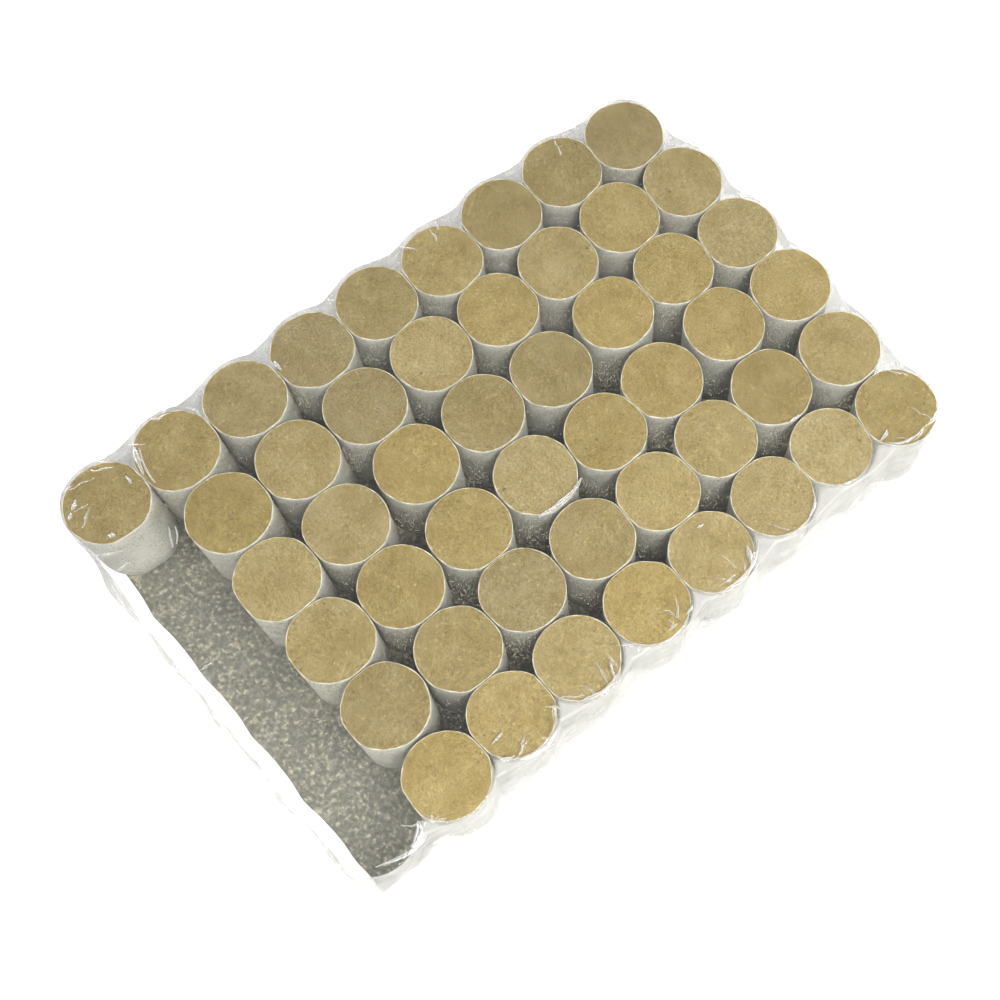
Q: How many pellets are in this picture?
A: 49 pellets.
